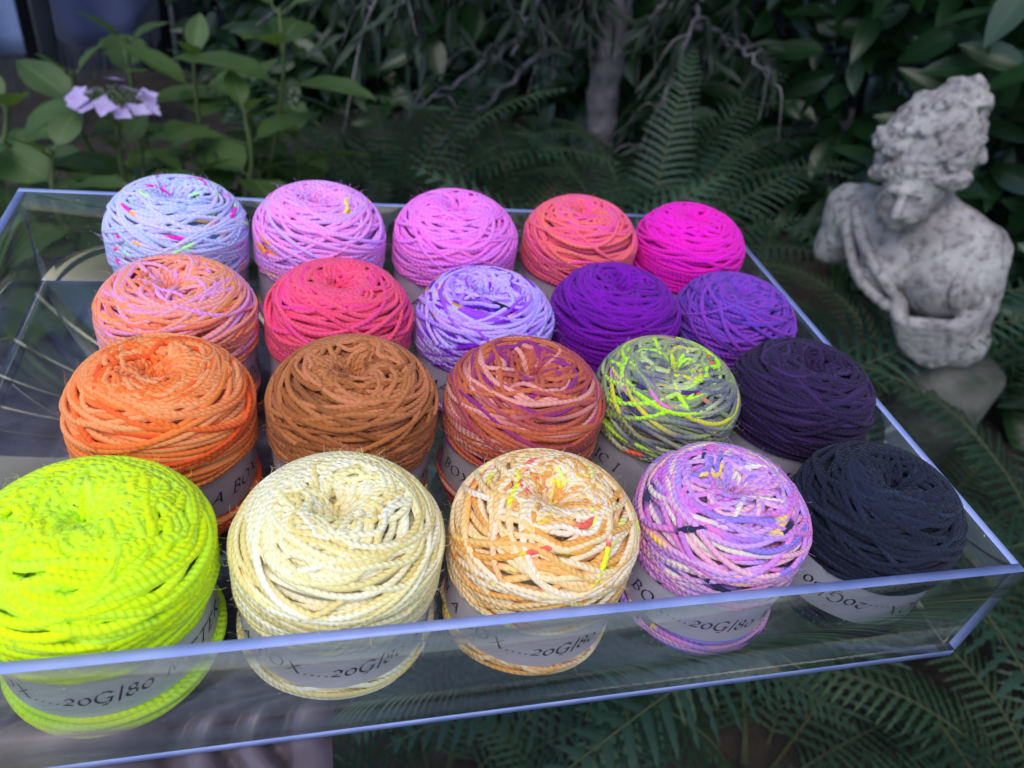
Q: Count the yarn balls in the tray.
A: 20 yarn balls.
